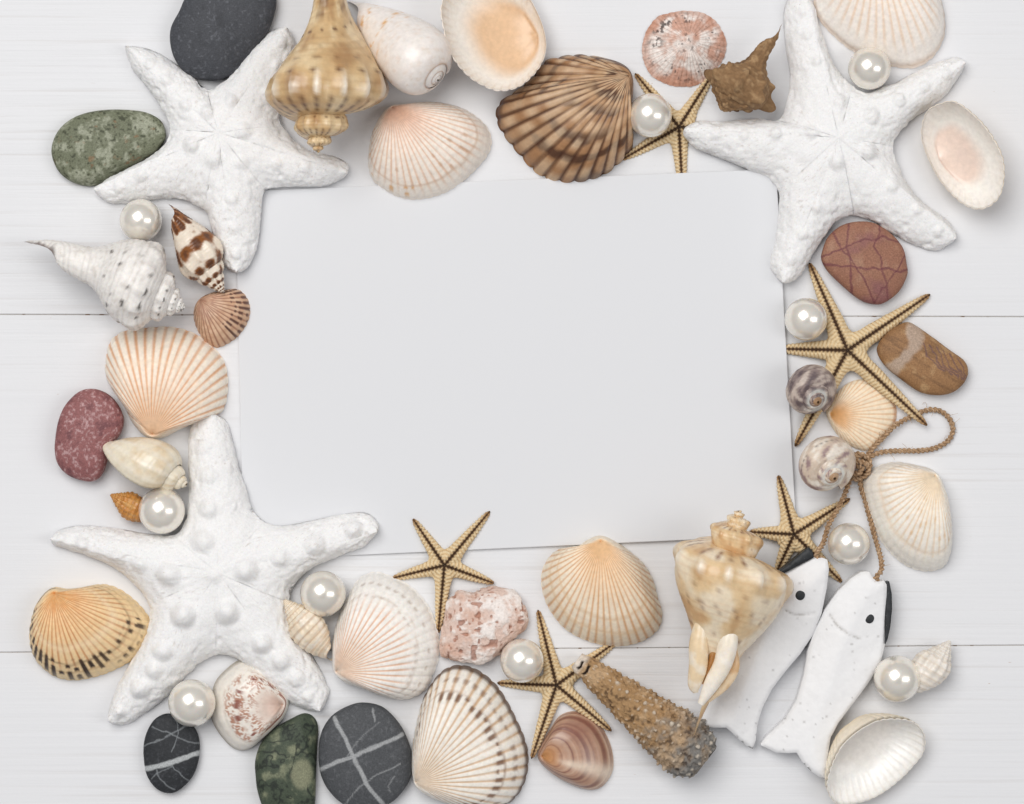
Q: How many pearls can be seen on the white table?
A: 10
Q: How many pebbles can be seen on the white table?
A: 8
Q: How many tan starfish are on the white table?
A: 5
